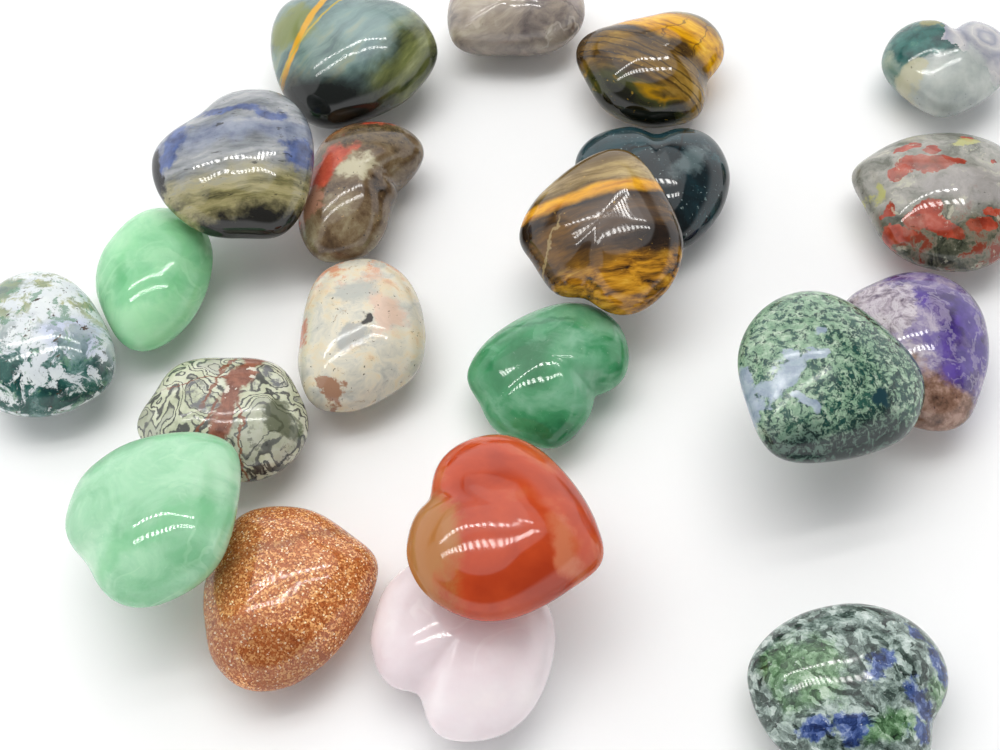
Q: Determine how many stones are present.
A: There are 21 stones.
